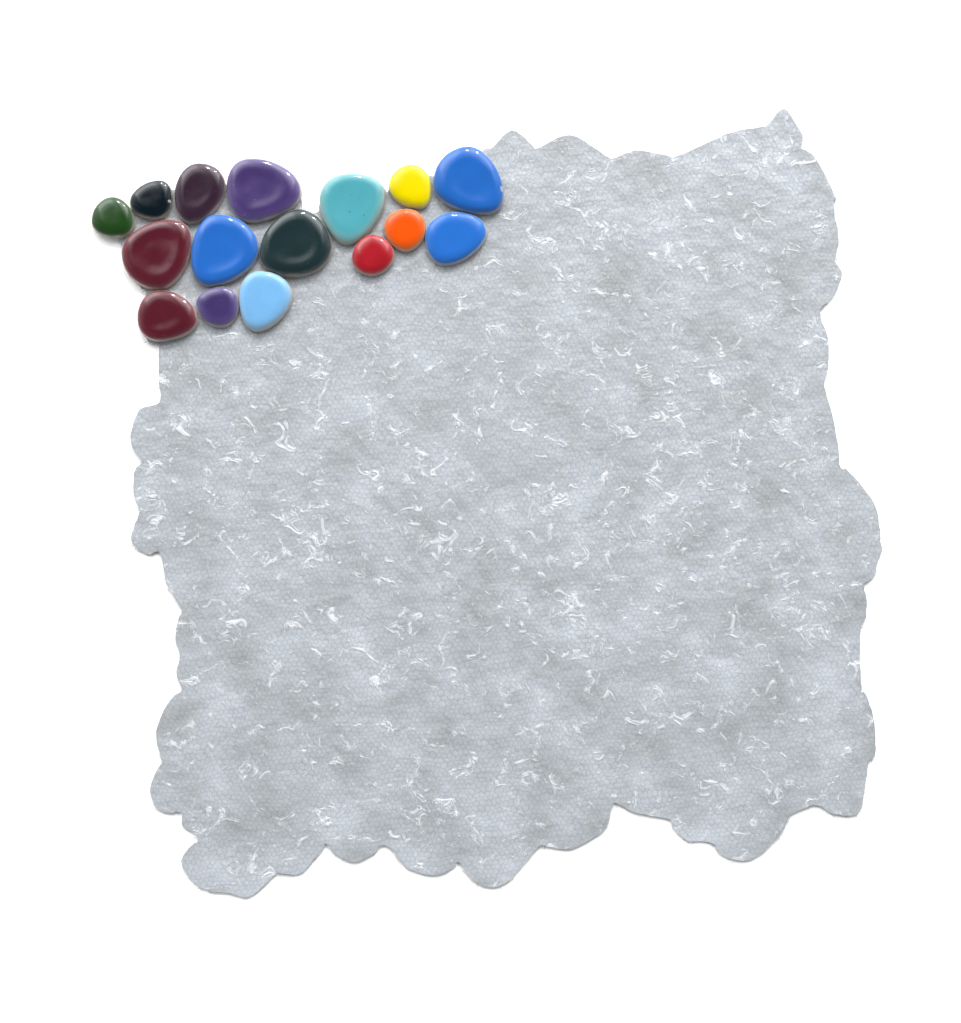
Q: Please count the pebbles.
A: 16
